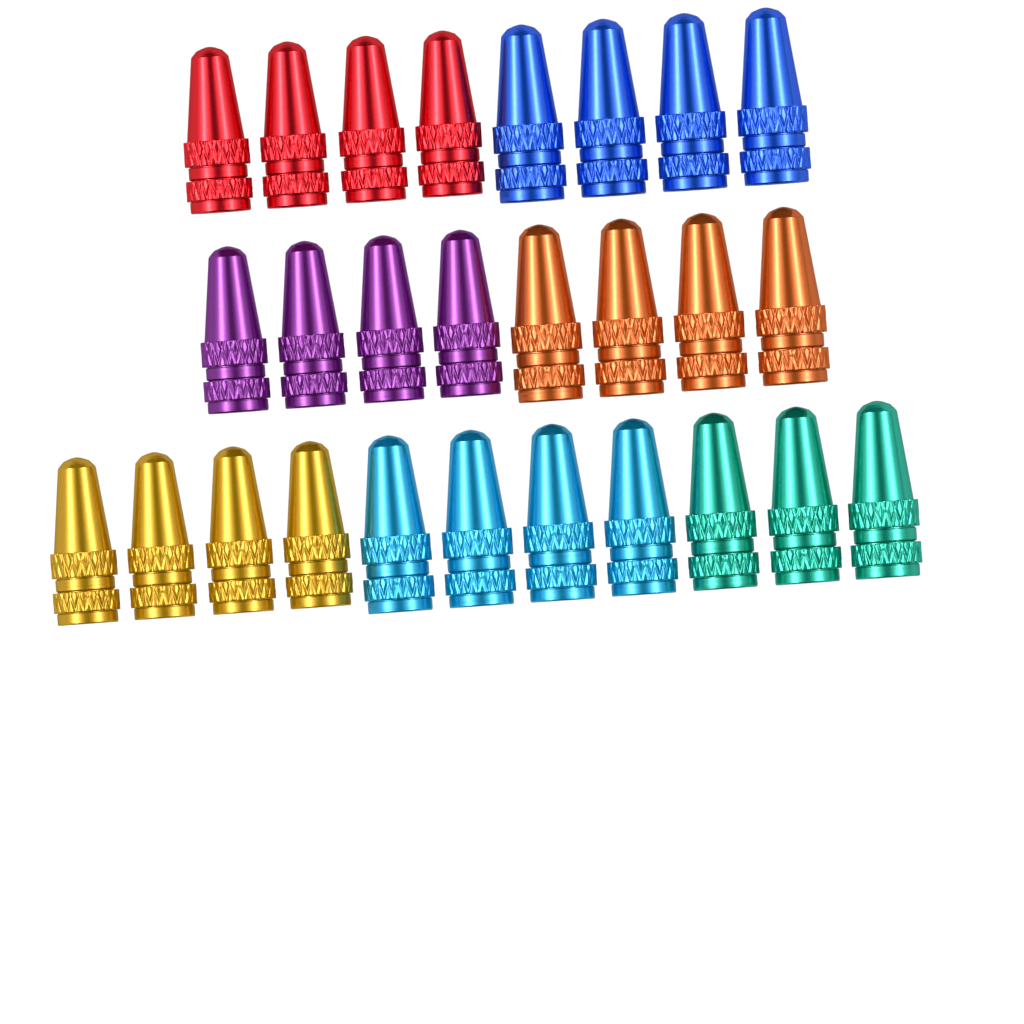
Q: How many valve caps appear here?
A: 27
